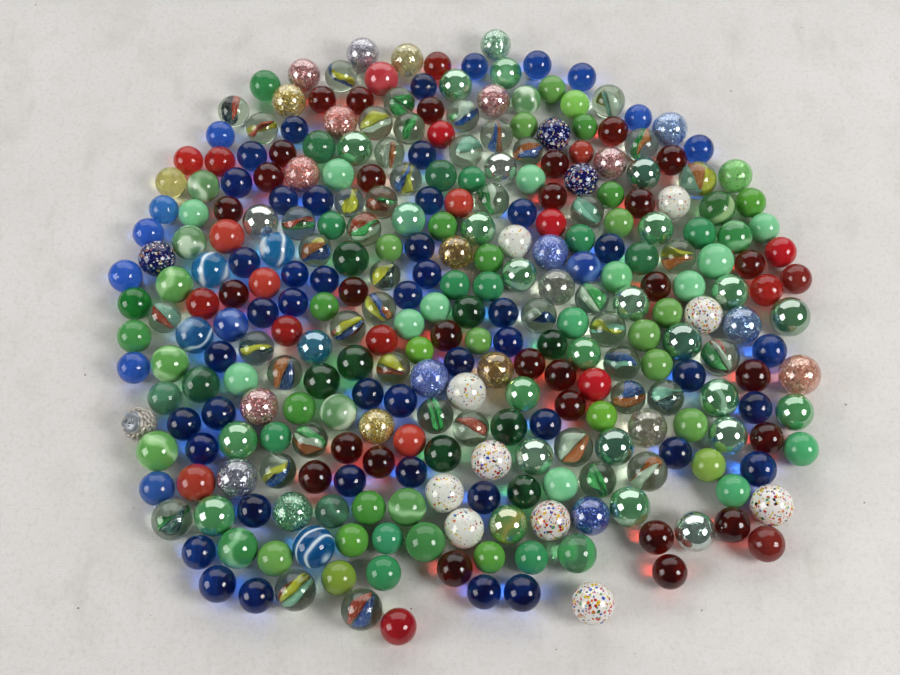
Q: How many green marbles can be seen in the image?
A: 105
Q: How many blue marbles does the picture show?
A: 68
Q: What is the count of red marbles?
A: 50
